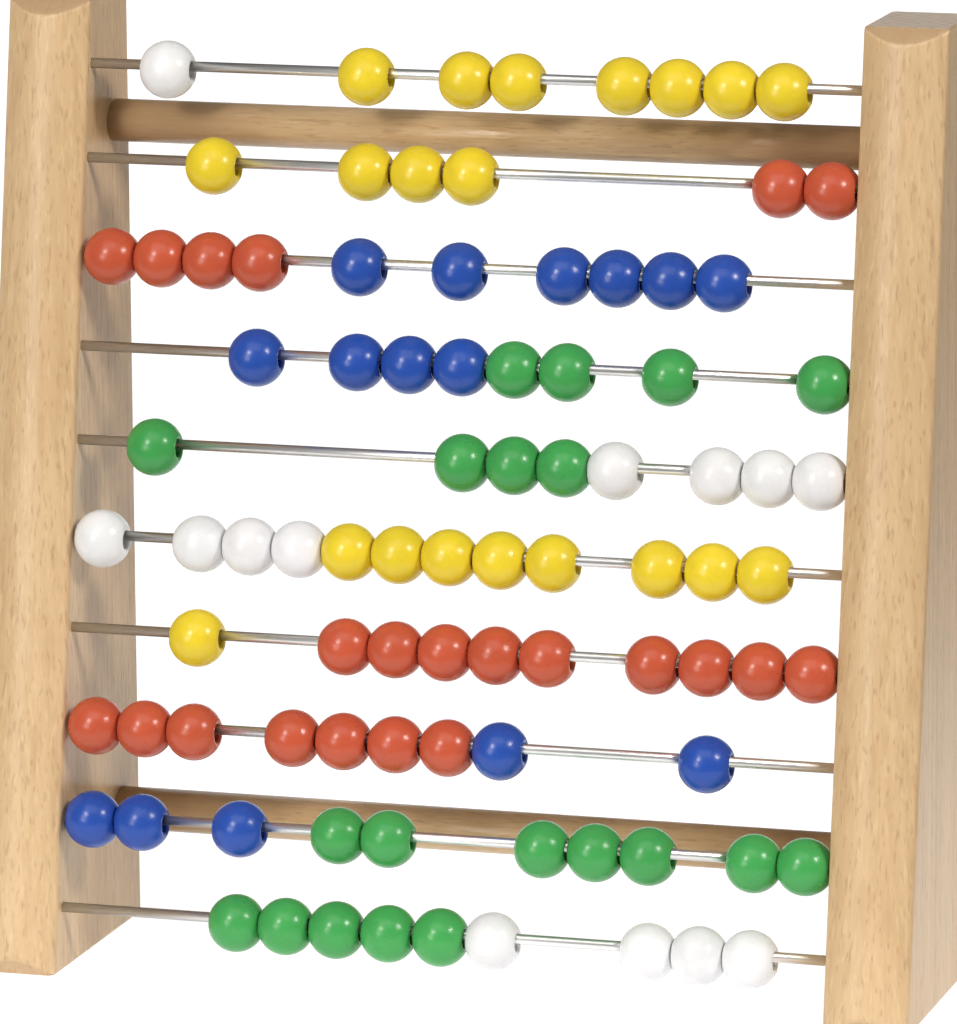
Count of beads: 90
